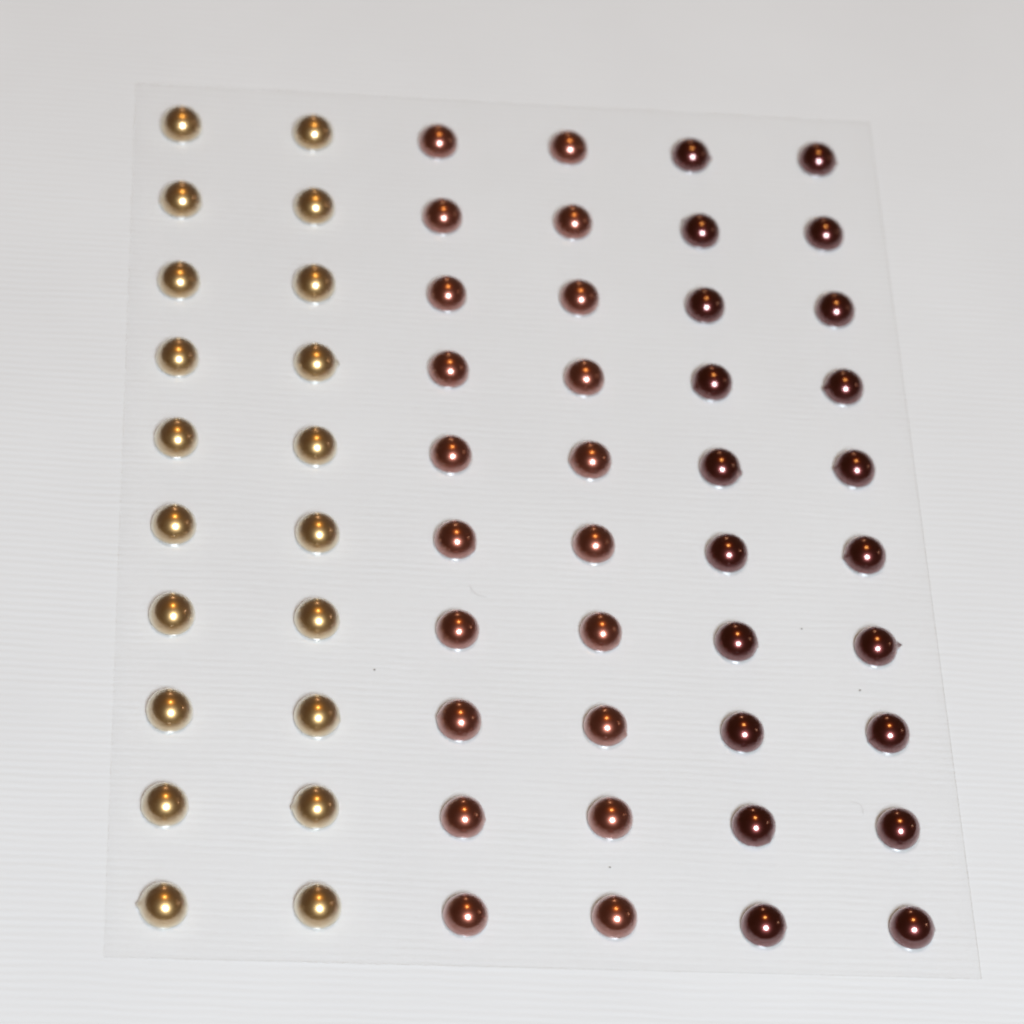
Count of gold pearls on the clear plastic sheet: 20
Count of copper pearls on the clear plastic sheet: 20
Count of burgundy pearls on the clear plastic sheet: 20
